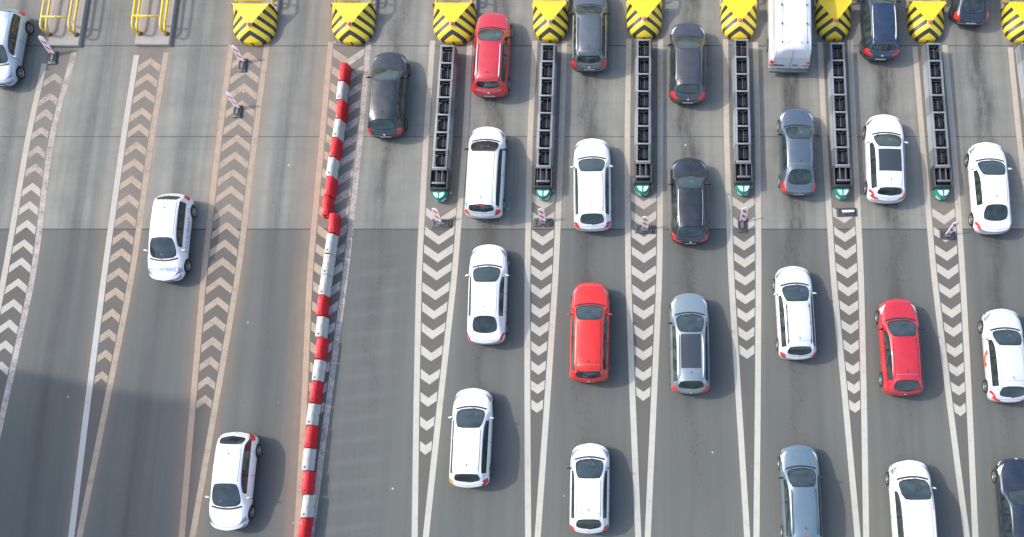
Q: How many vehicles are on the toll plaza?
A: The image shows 27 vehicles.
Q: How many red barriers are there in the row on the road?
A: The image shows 12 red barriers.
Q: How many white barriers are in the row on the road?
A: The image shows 11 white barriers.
